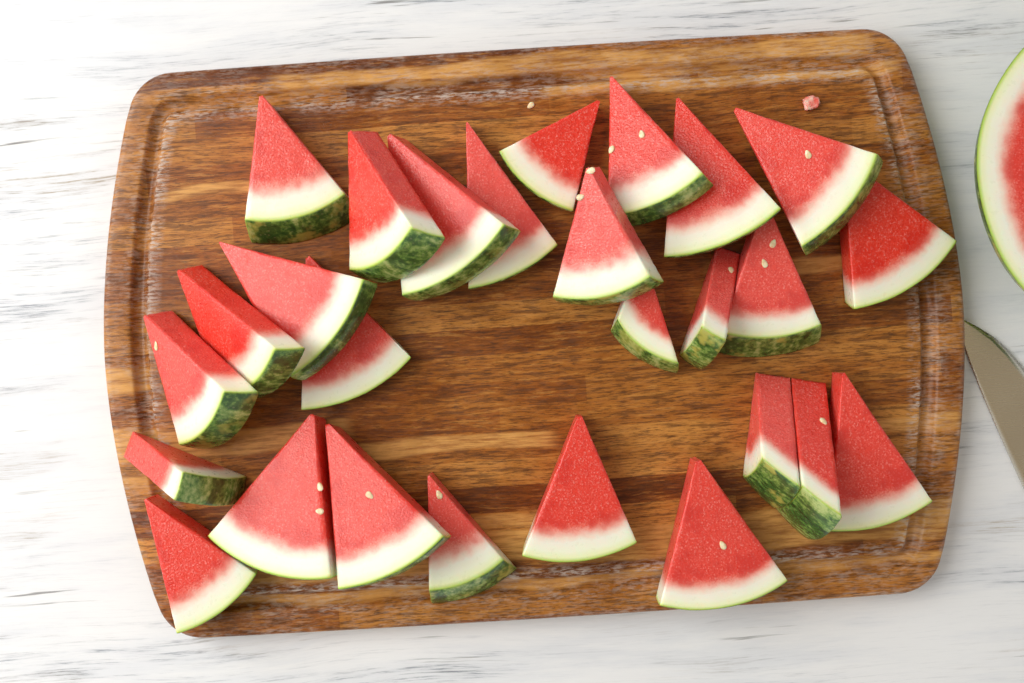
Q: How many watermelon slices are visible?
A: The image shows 27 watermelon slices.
